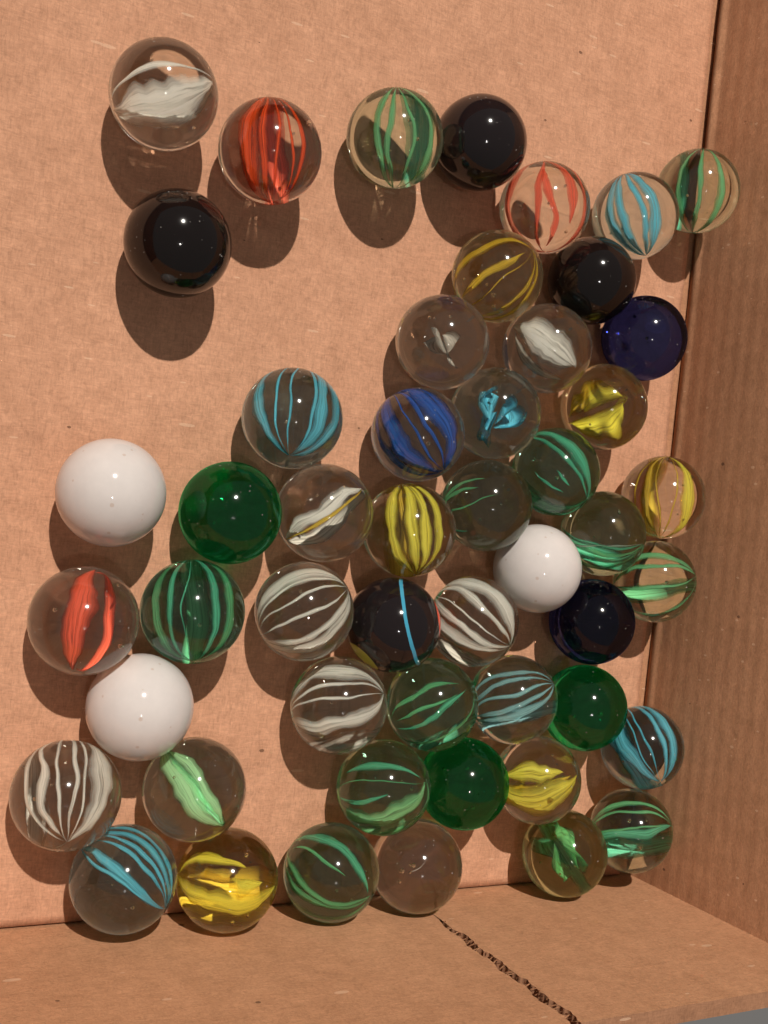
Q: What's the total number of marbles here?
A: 50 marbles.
